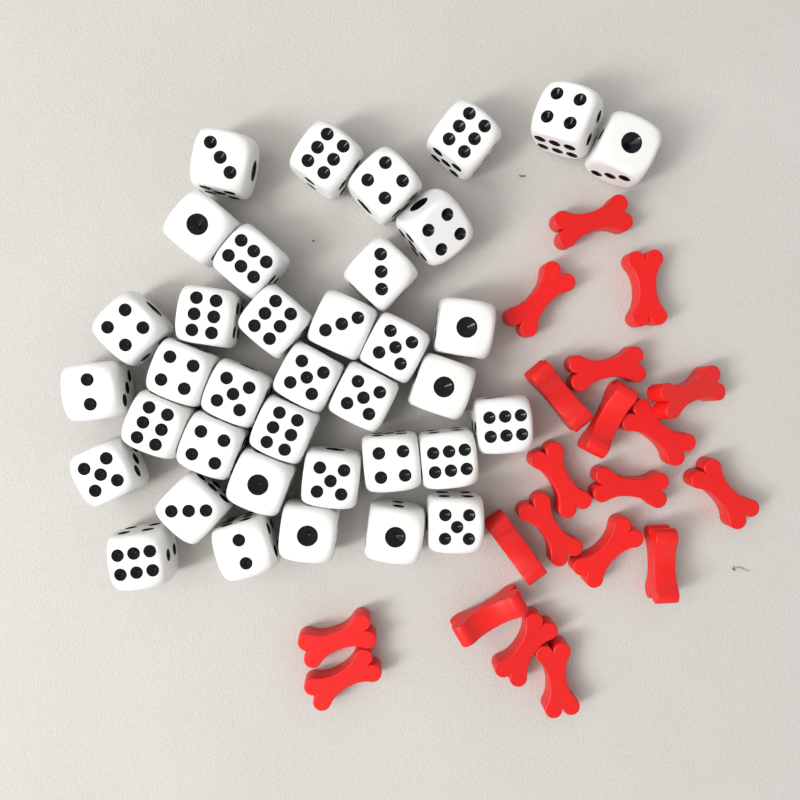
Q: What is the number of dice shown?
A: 37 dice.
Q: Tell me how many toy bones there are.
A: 20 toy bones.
